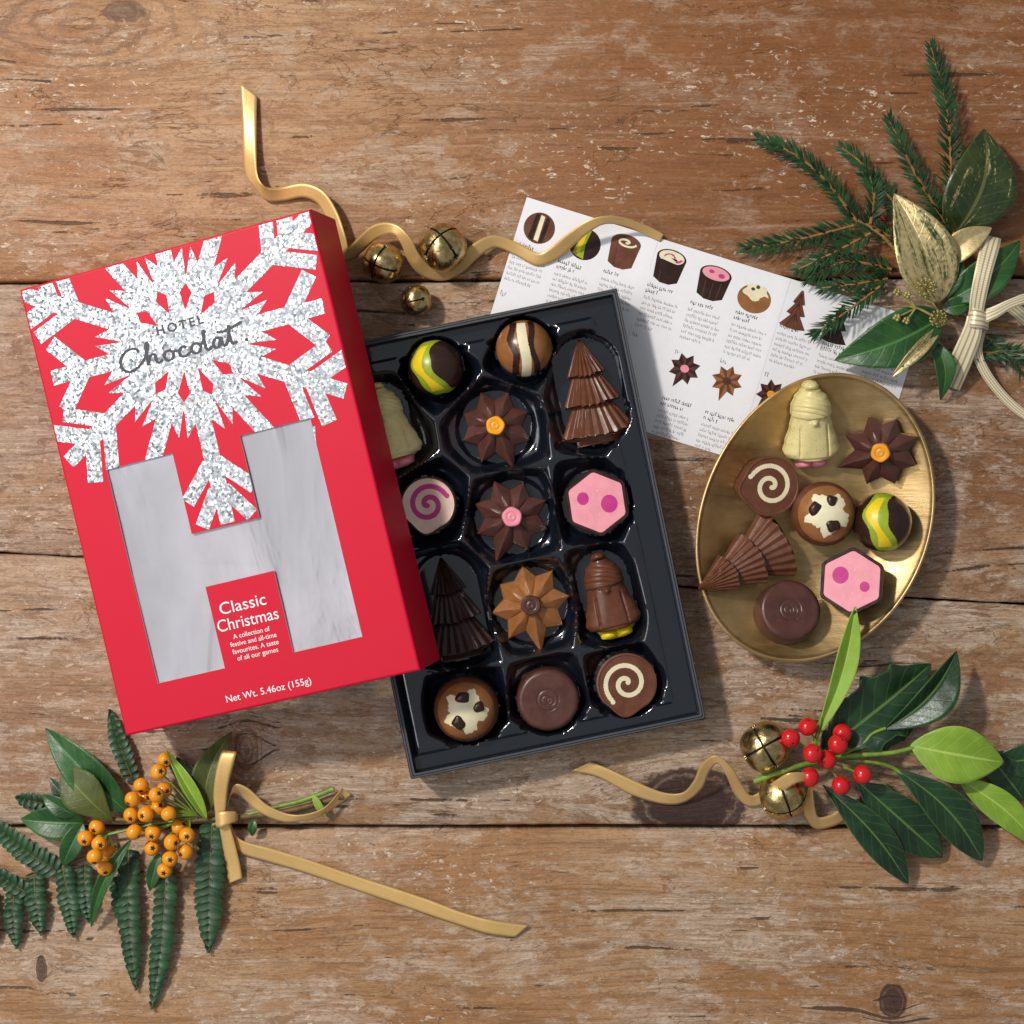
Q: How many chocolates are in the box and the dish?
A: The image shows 22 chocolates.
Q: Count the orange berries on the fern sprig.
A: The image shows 26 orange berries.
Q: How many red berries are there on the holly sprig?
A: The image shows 9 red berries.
